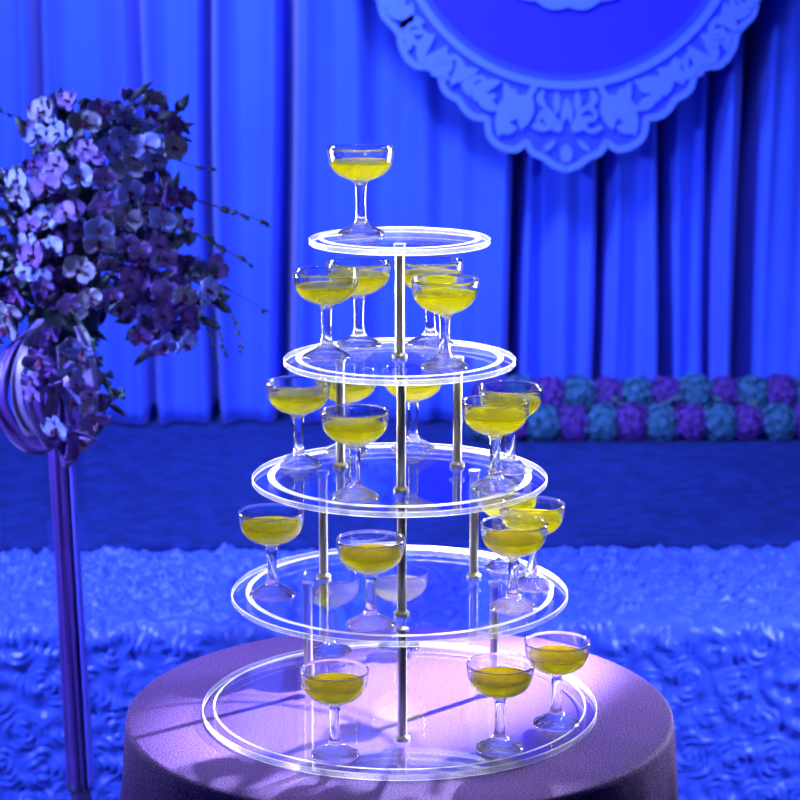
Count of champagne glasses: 21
